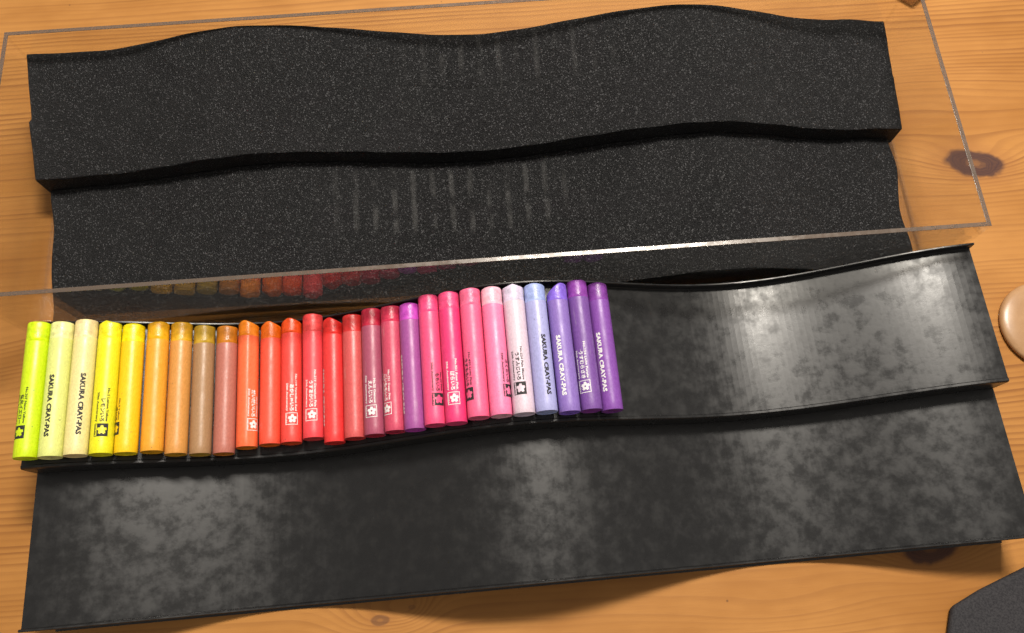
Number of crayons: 27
